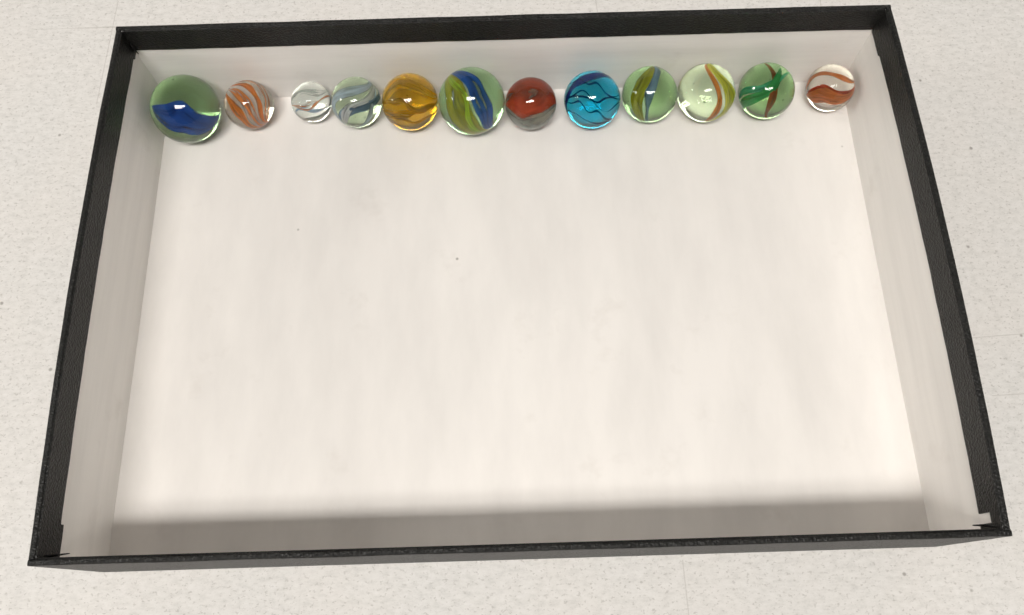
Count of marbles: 12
